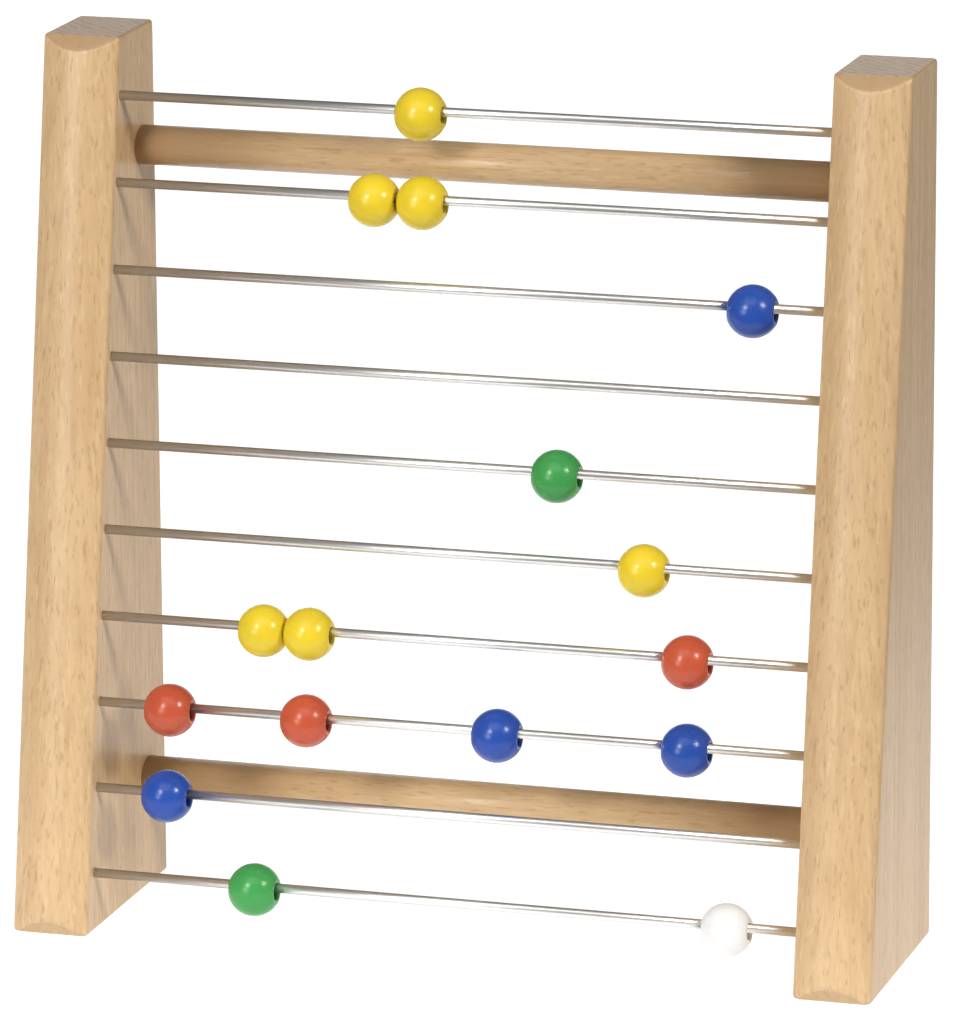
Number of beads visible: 16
